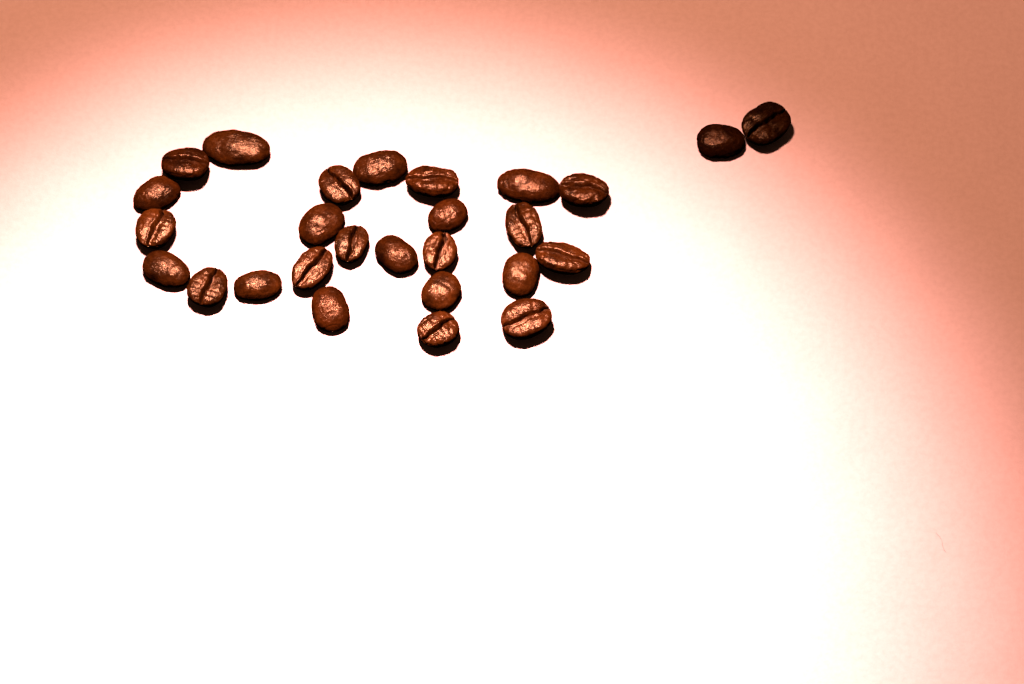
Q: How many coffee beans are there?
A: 27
